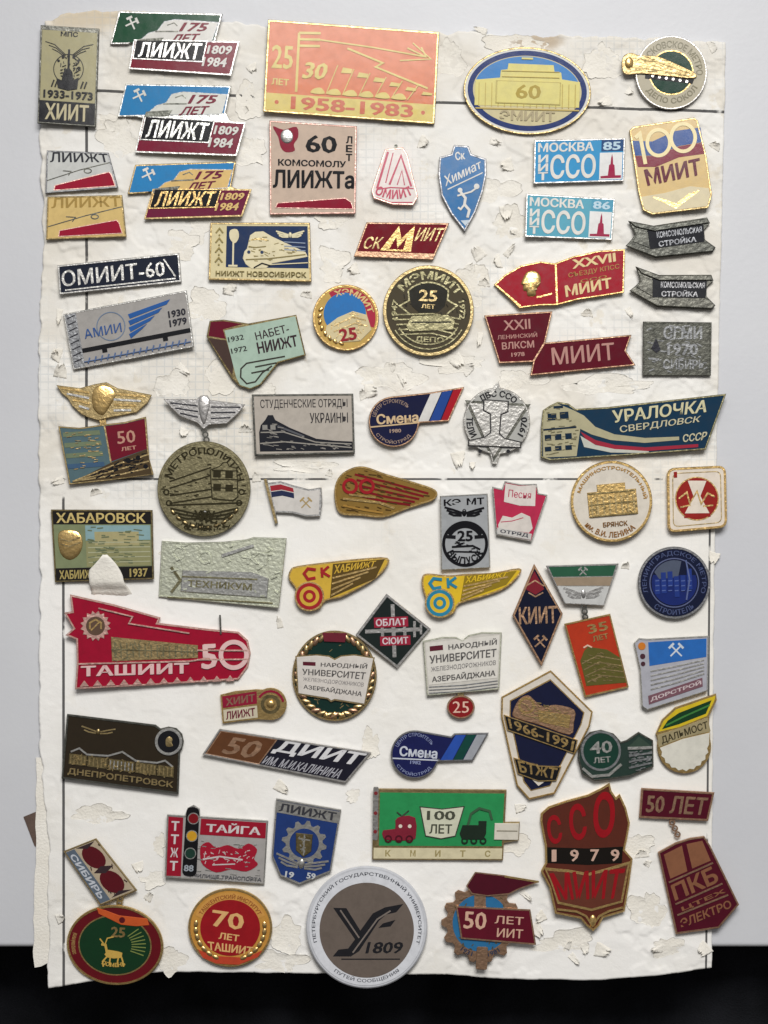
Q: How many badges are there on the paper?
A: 67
